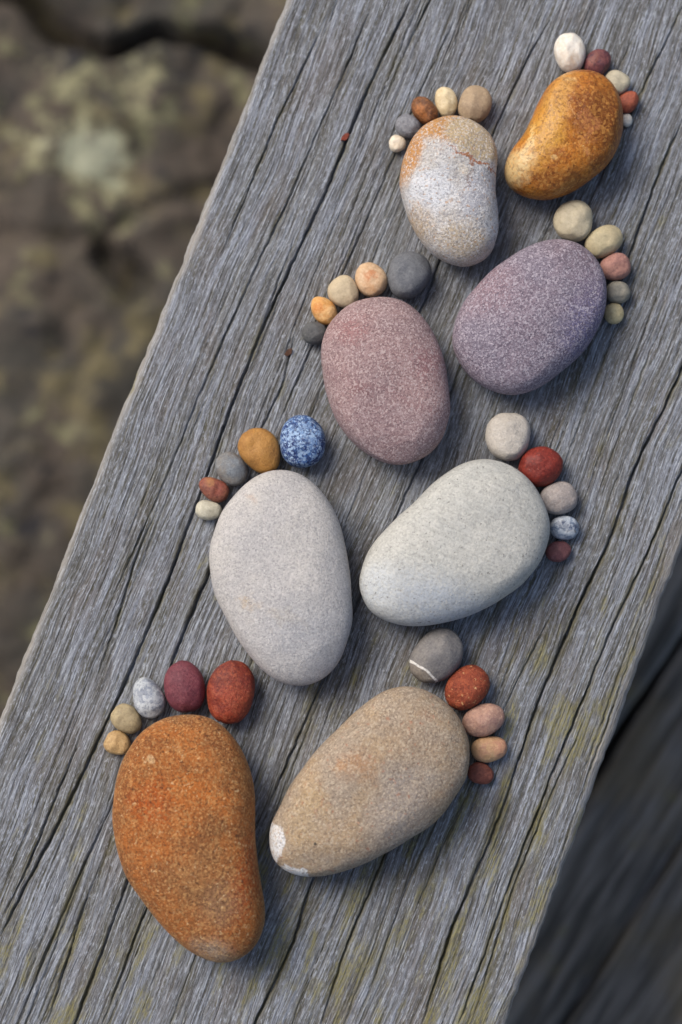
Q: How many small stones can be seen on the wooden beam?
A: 40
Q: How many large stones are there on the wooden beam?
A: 8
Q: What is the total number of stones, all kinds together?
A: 48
